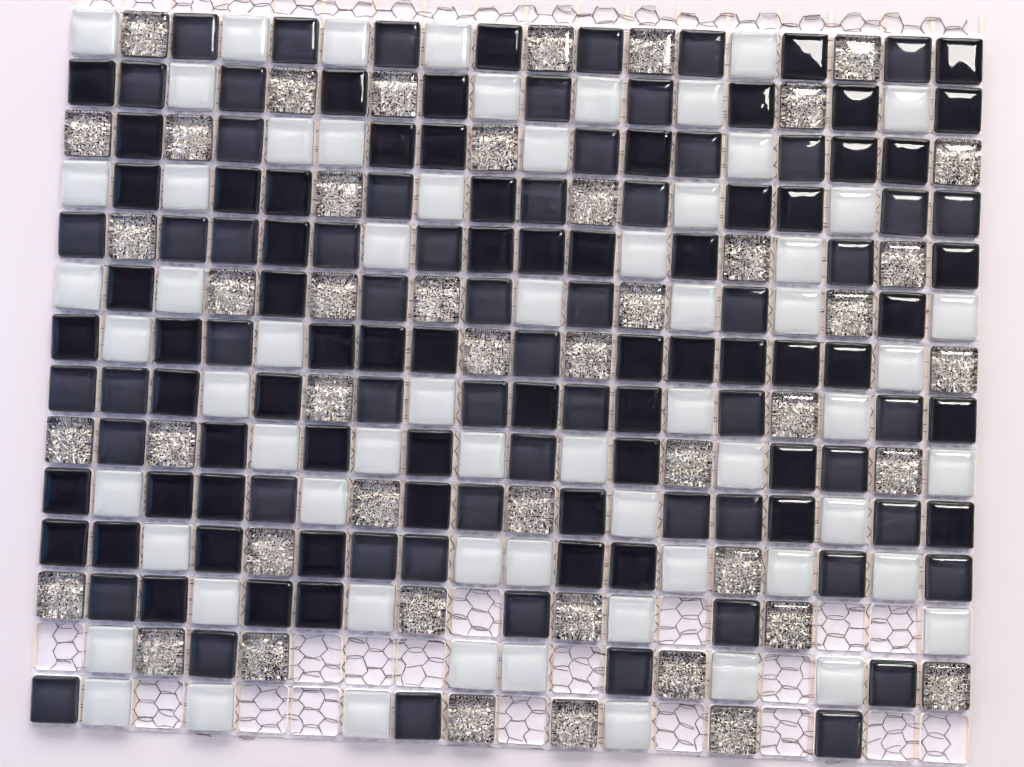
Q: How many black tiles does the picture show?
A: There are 66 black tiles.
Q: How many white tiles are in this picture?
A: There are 64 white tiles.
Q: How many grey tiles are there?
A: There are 59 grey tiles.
